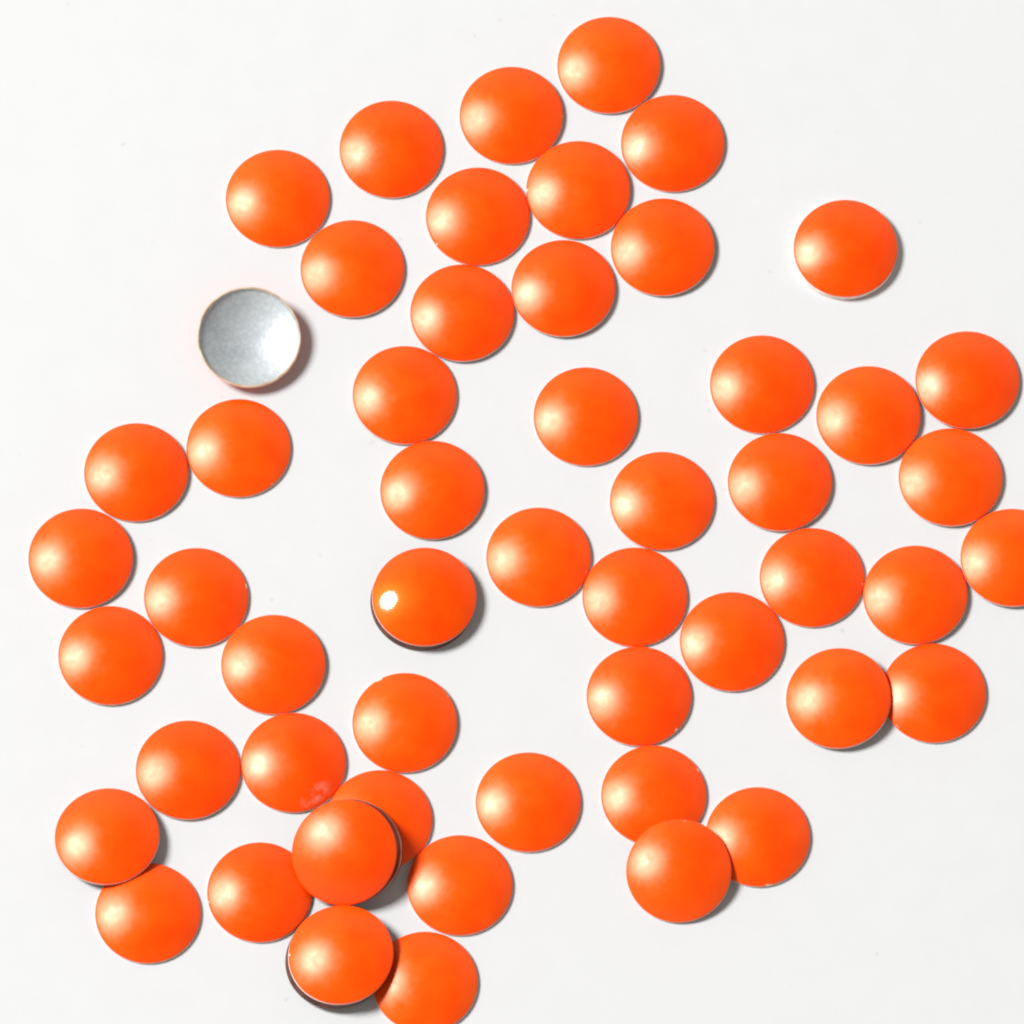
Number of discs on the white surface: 53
